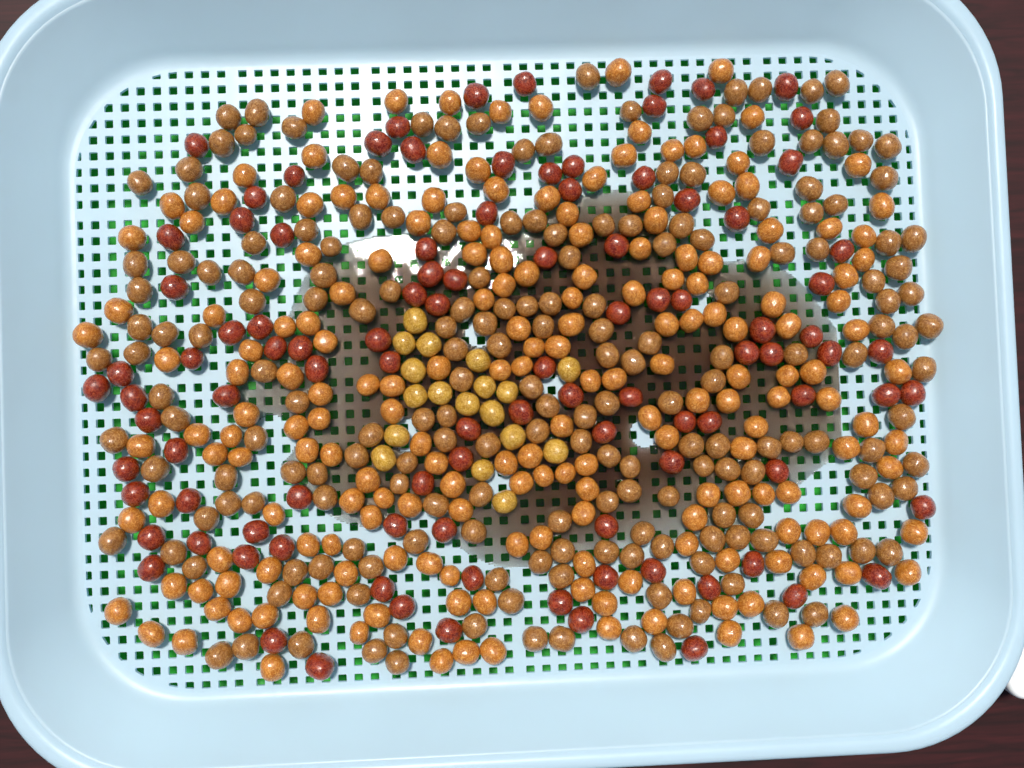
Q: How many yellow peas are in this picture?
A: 18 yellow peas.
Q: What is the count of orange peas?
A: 200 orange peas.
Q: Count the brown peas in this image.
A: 200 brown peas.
